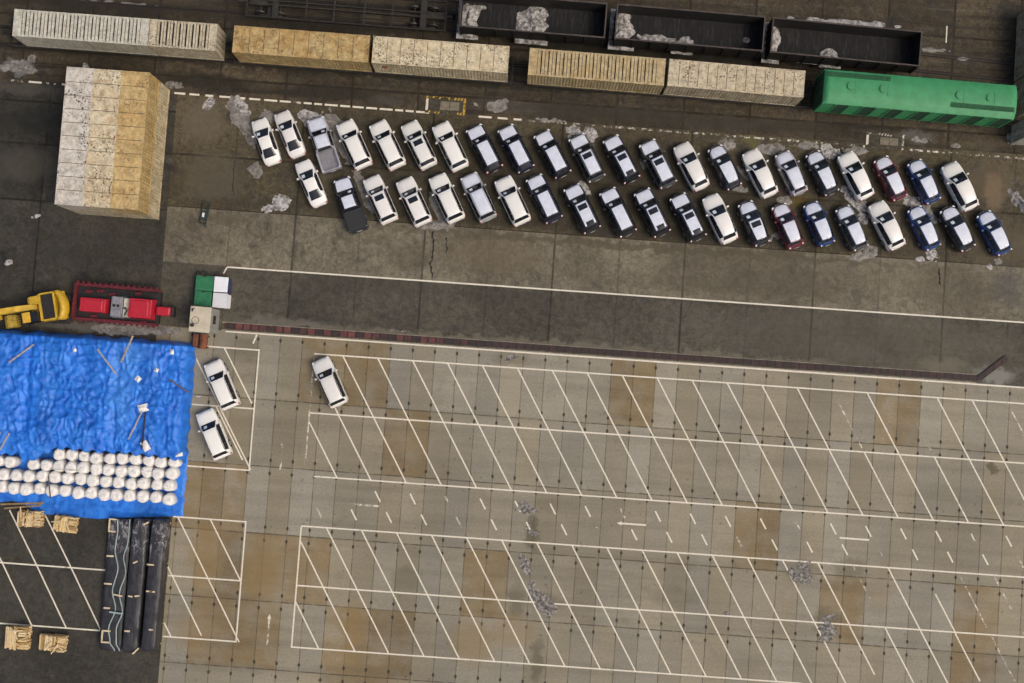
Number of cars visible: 46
